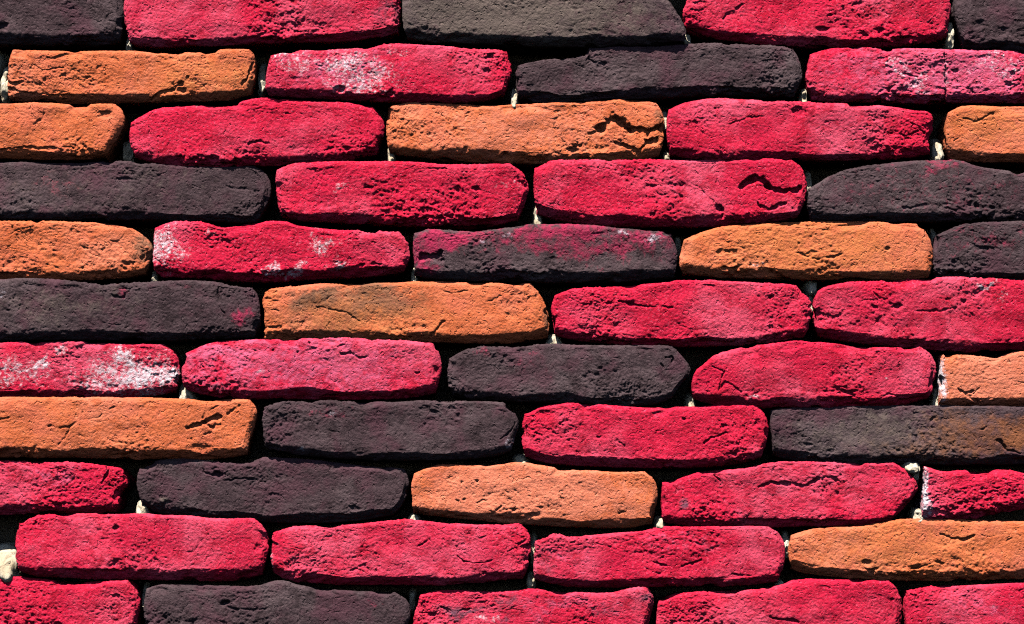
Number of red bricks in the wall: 25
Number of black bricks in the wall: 14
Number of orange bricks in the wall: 11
